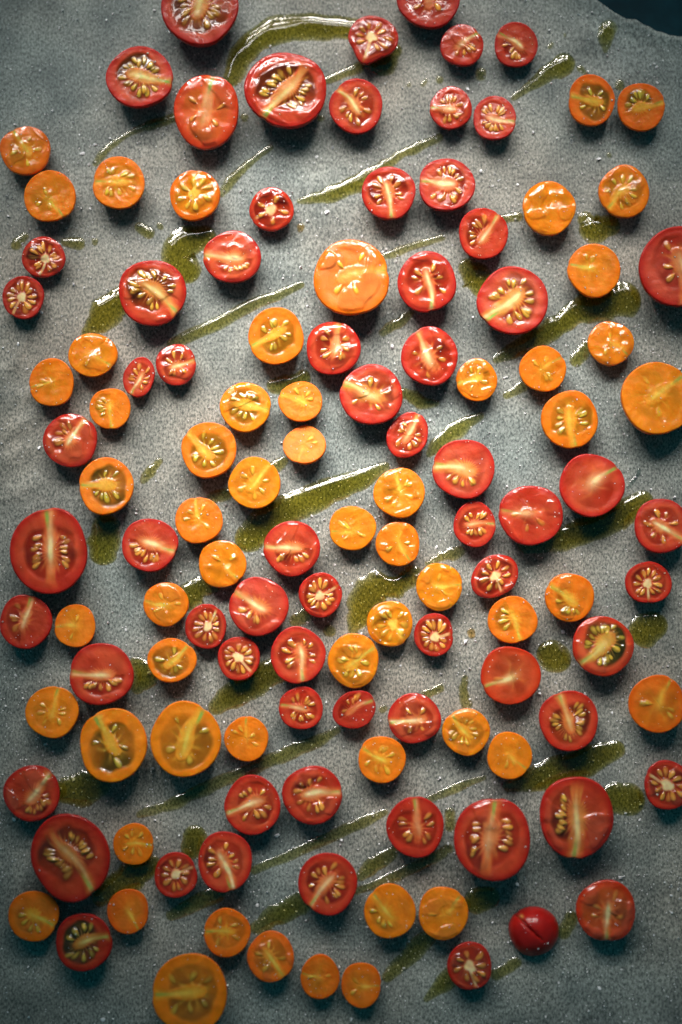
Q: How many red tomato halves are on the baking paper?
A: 68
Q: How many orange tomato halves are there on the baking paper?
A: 56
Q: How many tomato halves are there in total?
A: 124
